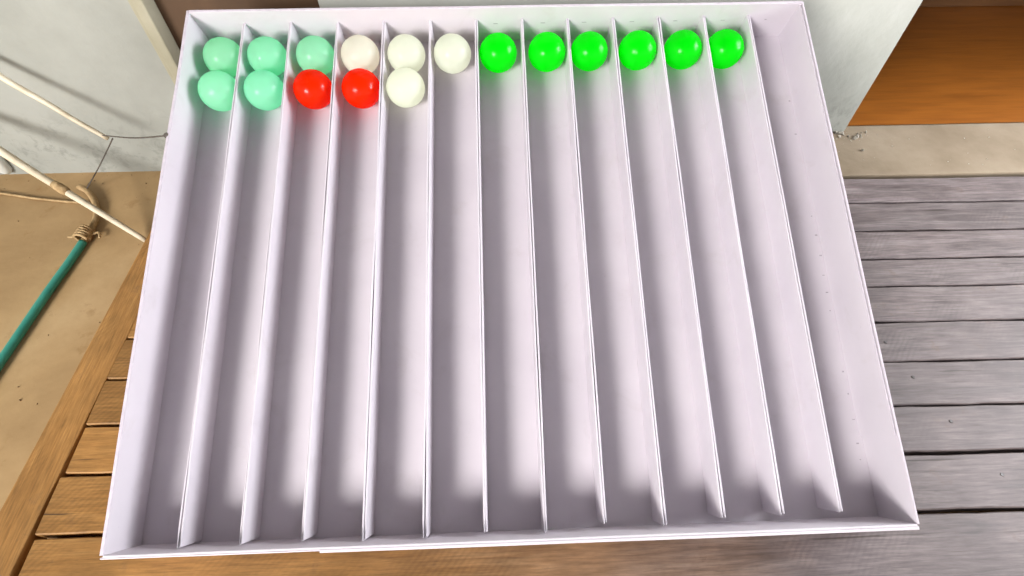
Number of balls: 17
